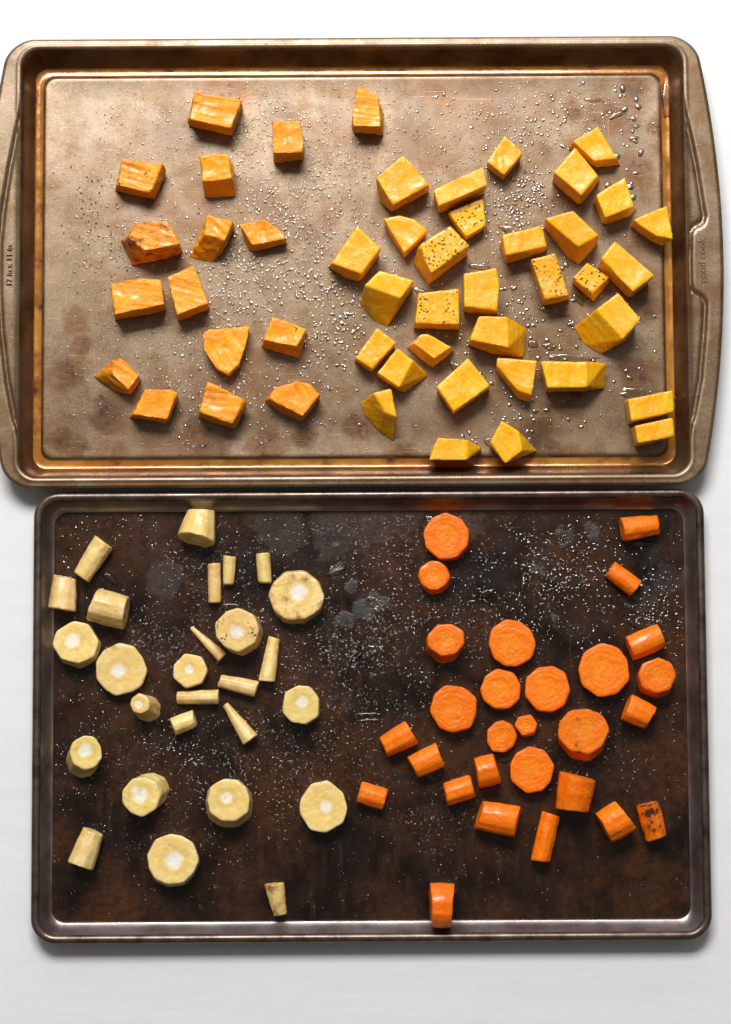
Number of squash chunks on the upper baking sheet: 32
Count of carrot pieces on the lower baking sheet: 28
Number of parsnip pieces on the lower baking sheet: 27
